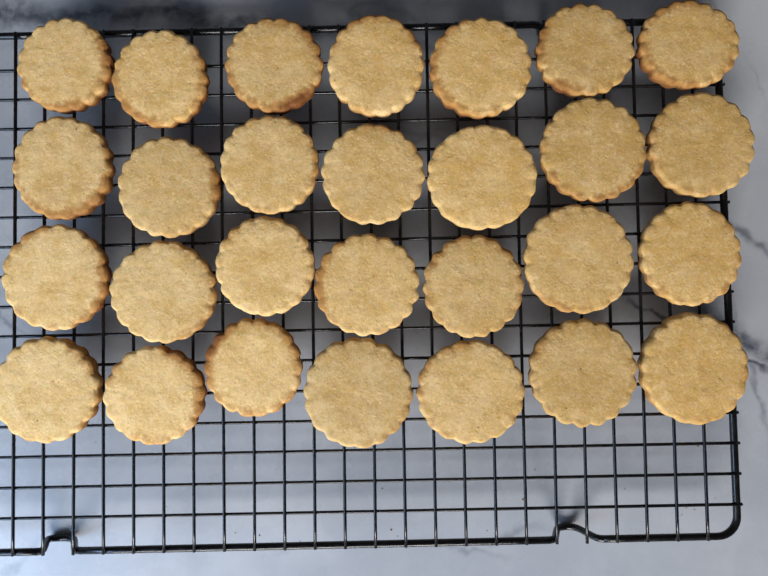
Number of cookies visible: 28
